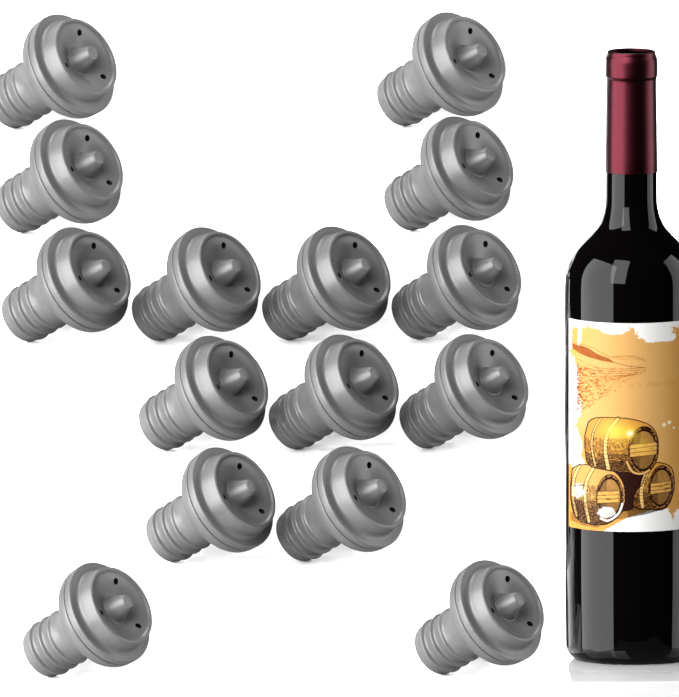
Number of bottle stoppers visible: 15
